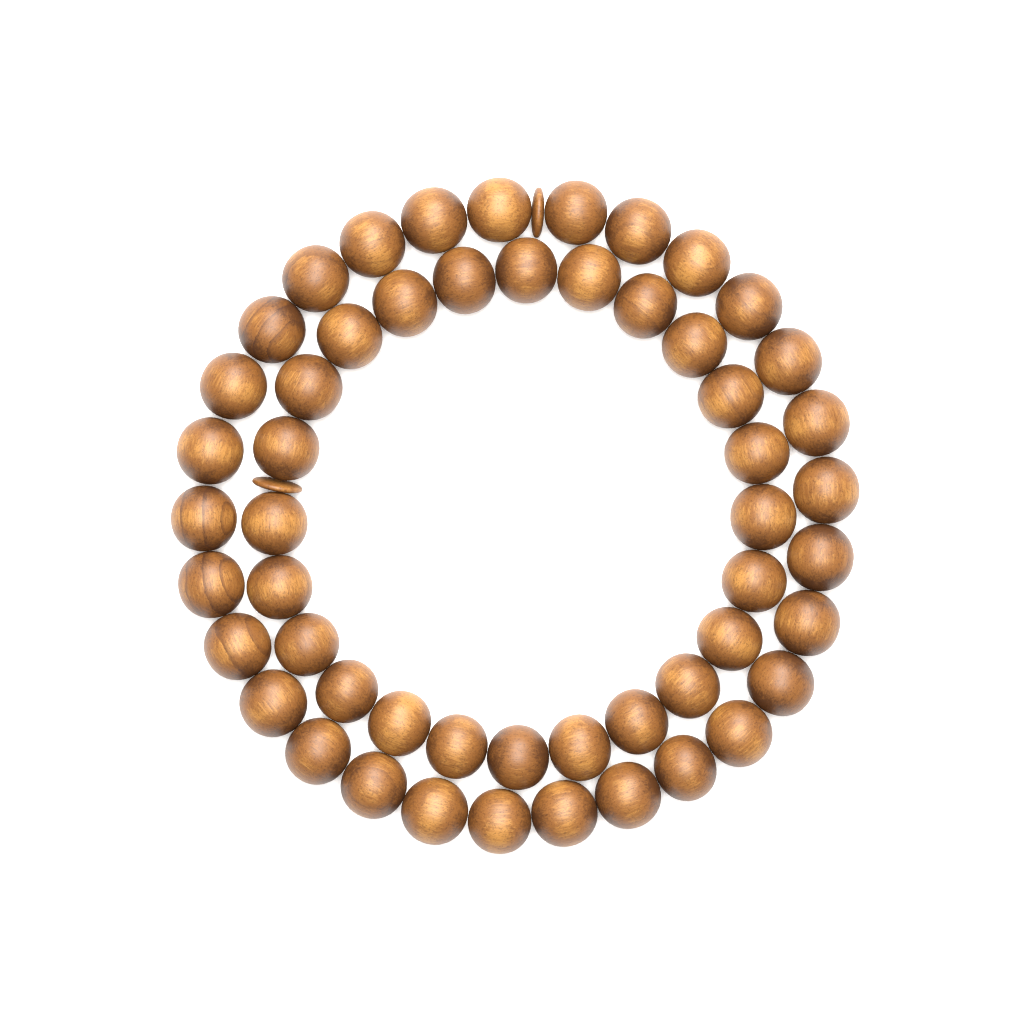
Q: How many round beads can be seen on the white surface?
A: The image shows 53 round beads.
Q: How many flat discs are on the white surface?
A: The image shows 2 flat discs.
